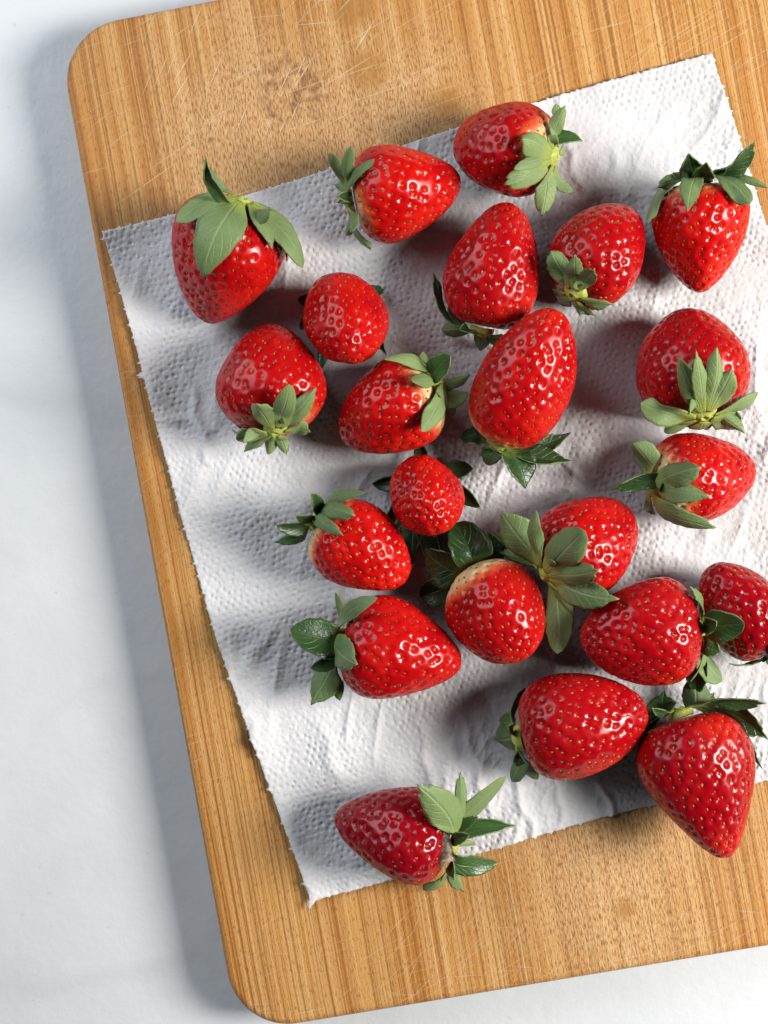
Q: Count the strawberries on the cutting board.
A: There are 22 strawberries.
